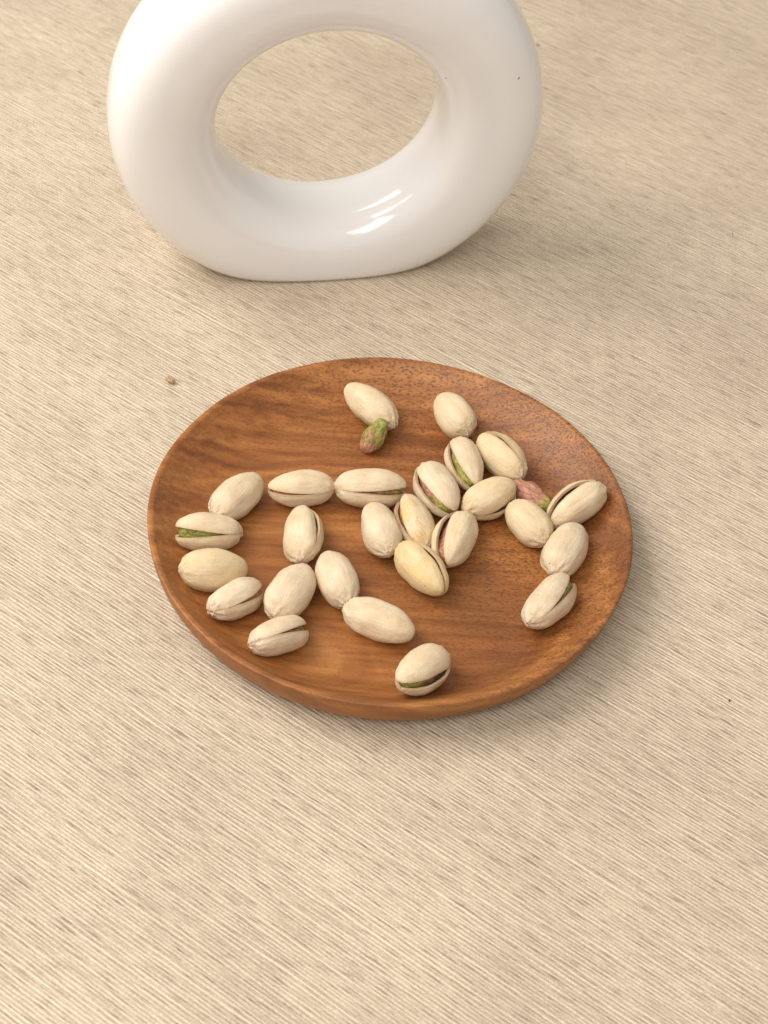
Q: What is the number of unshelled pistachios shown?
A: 26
